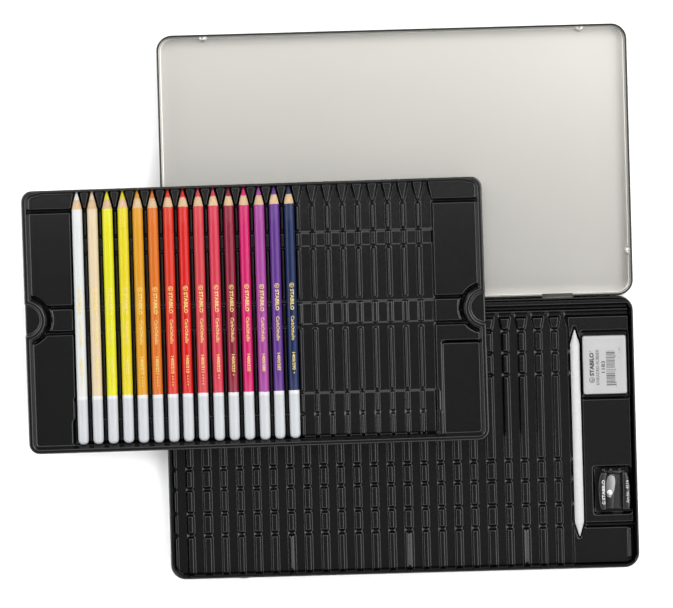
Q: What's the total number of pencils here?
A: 15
